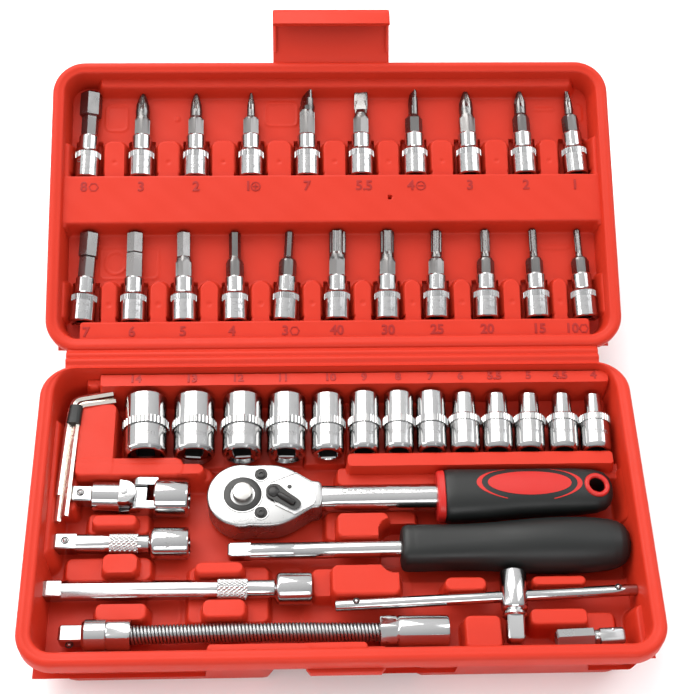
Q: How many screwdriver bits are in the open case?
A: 21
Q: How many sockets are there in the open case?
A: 13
